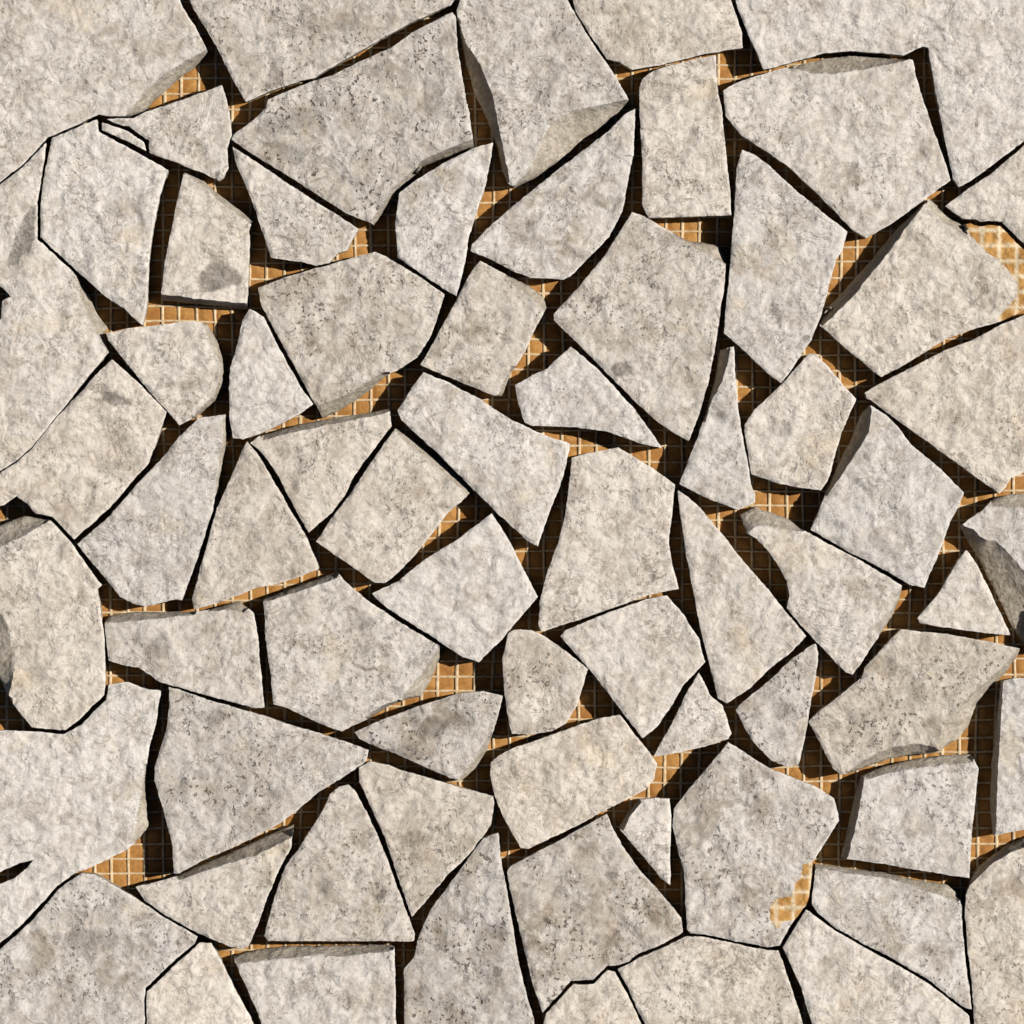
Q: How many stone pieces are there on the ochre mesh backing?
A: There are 70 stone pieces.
